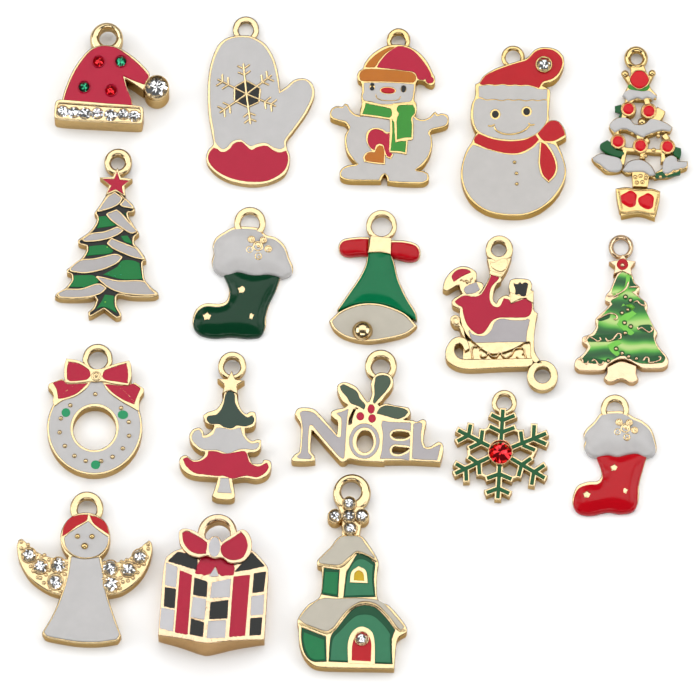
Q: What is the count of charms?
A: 18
